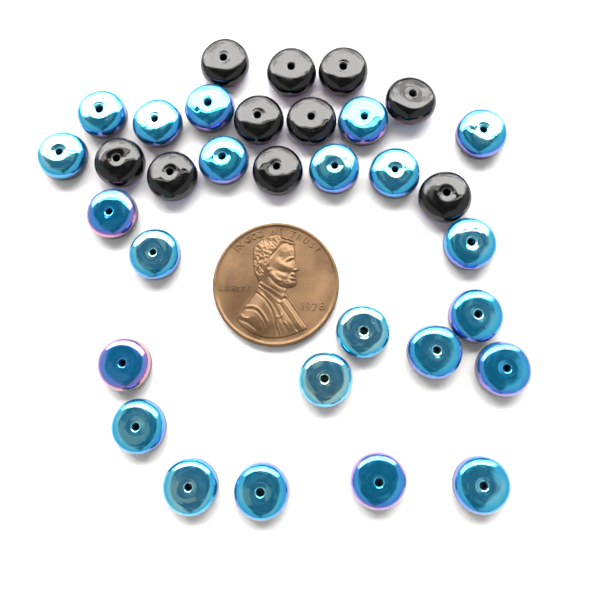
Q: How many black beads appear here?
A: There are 10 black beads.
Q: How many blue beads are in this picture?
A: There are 23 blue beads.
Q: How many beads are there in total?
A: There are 33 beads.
